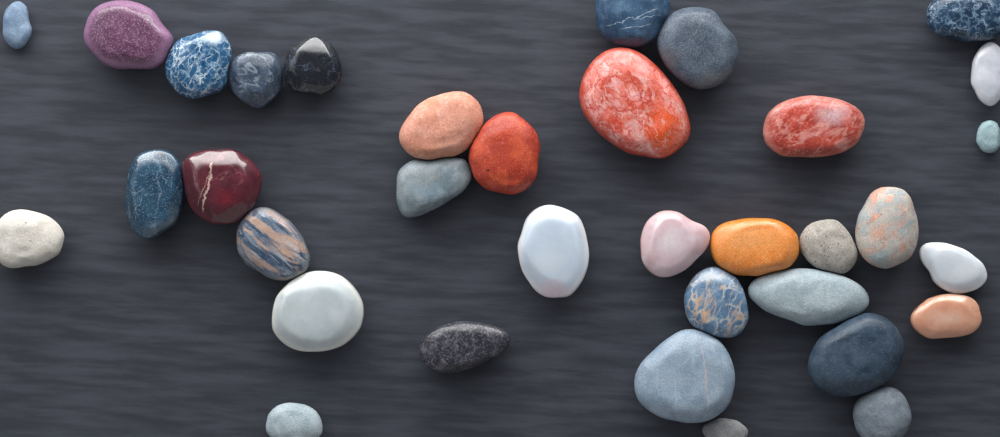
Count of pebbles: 35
